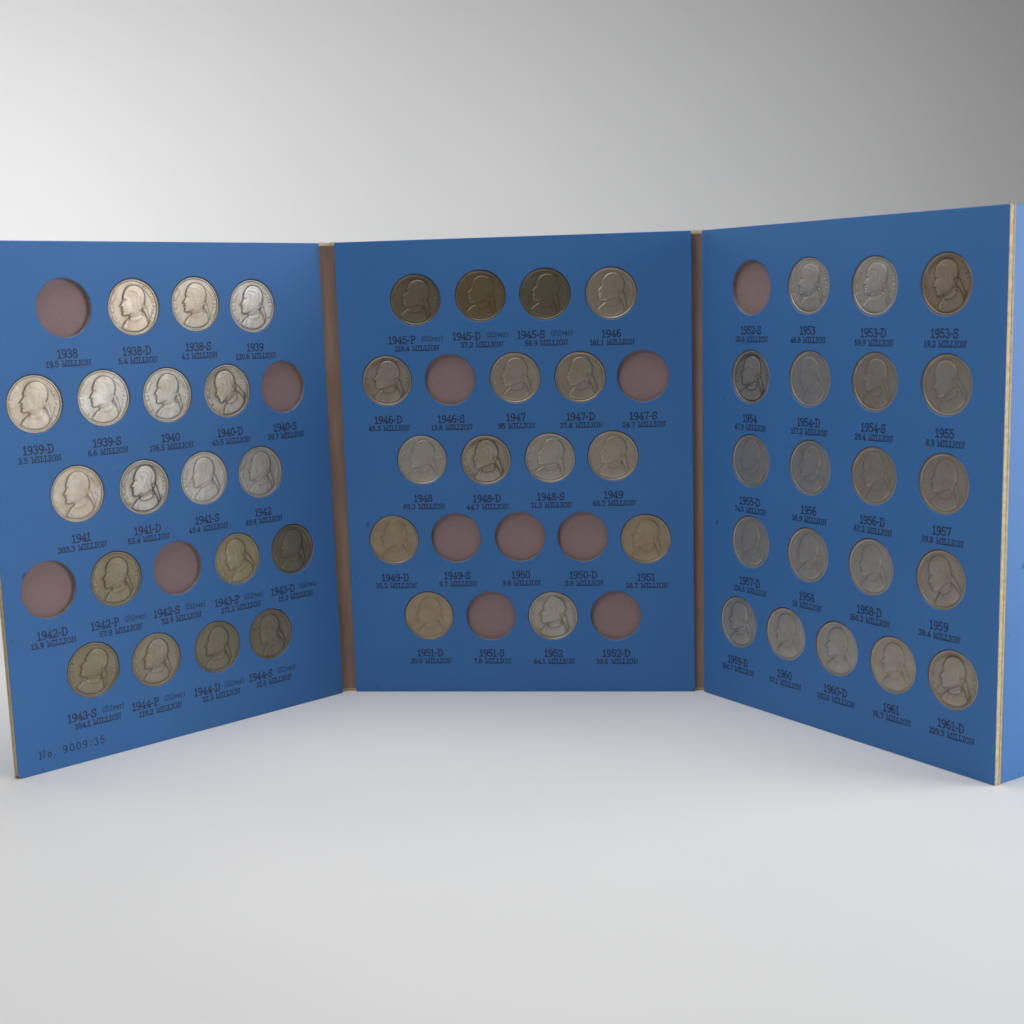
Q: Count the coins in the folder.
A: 53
